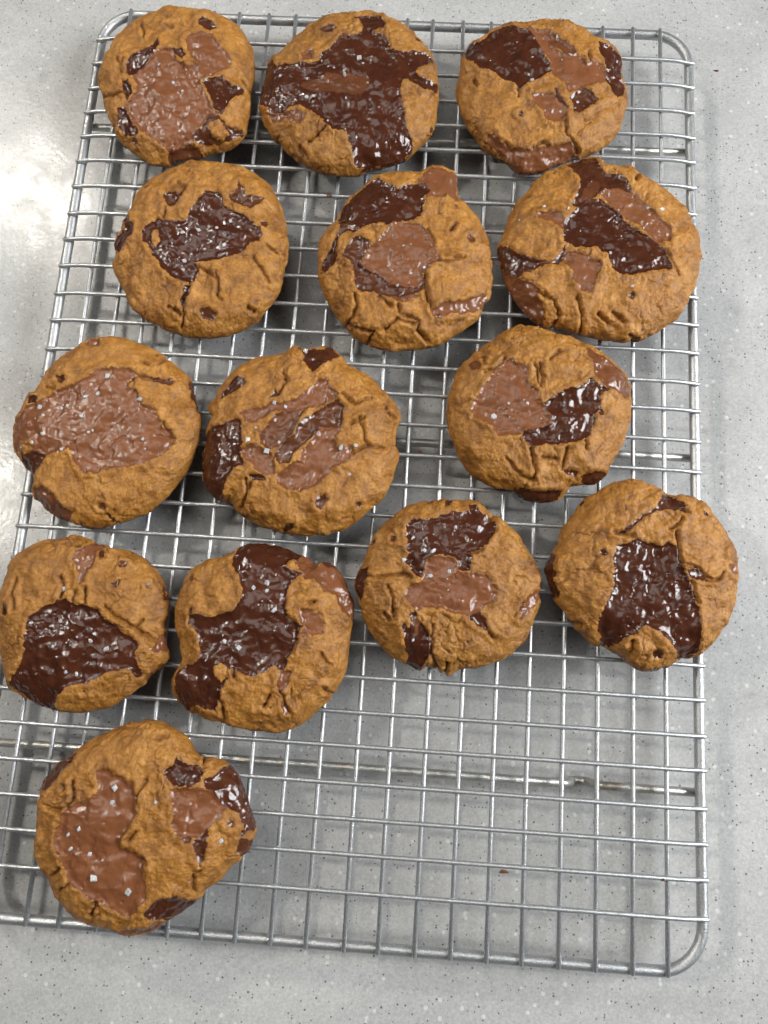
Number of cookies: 14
